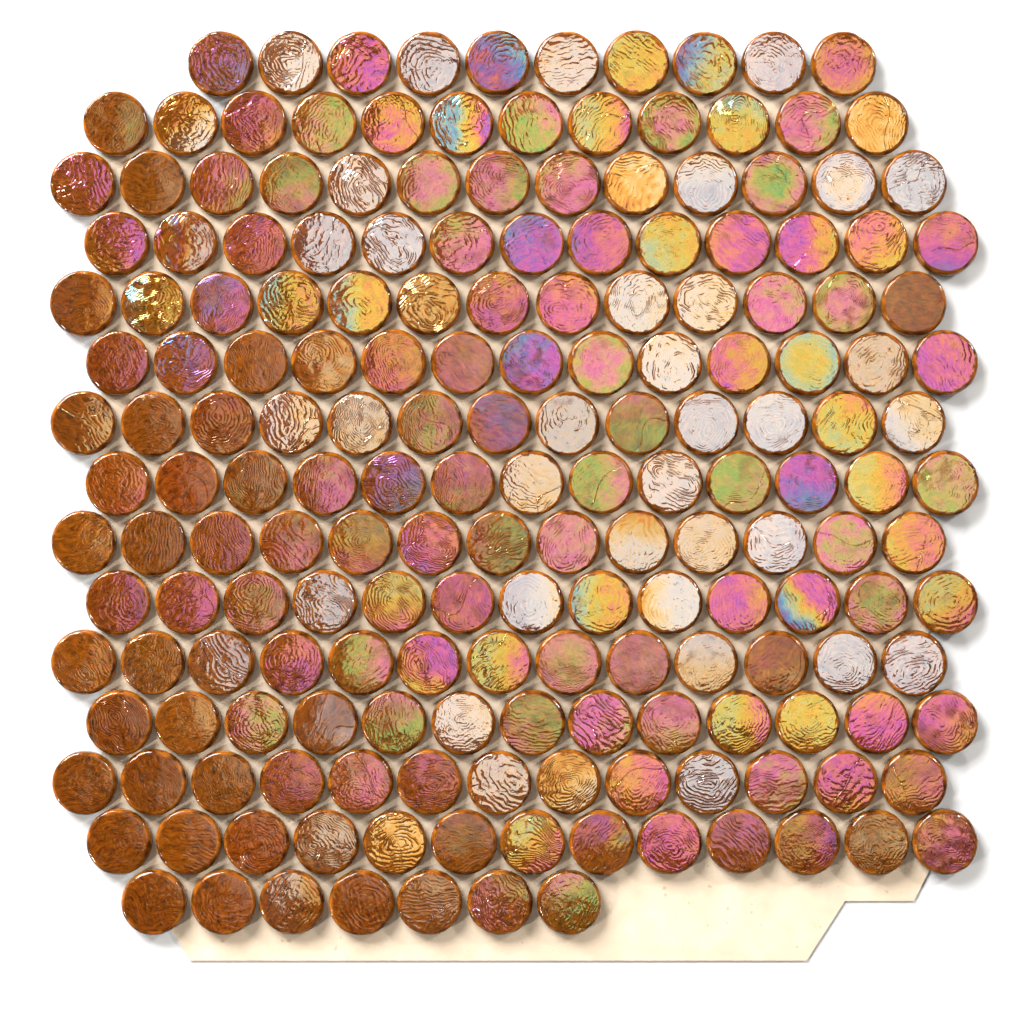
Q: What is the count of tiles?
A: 185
